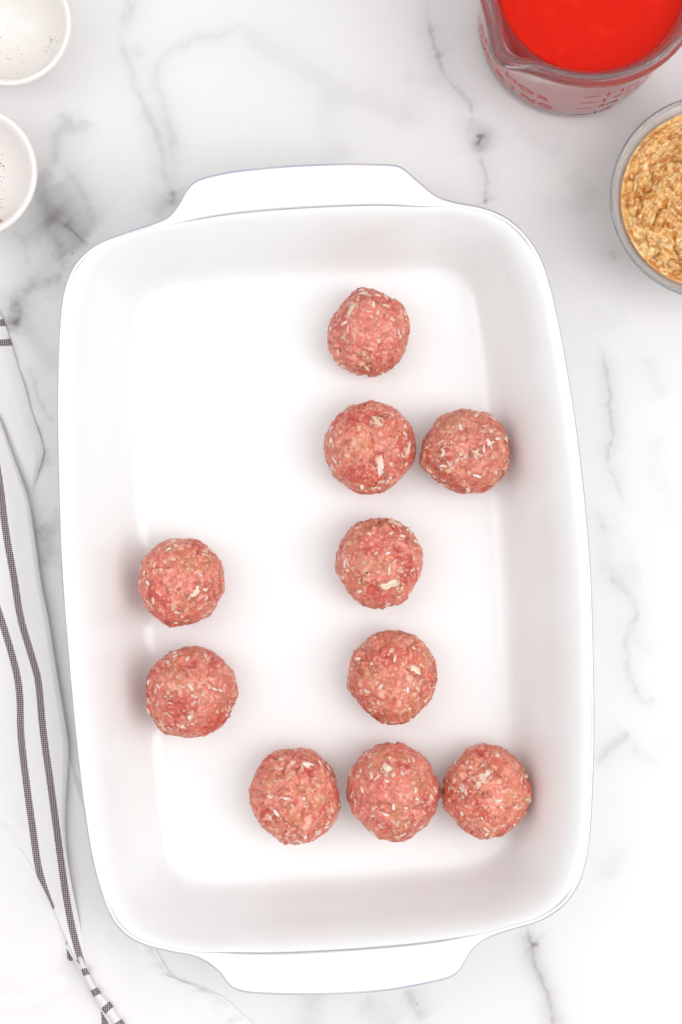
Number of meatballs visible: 10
